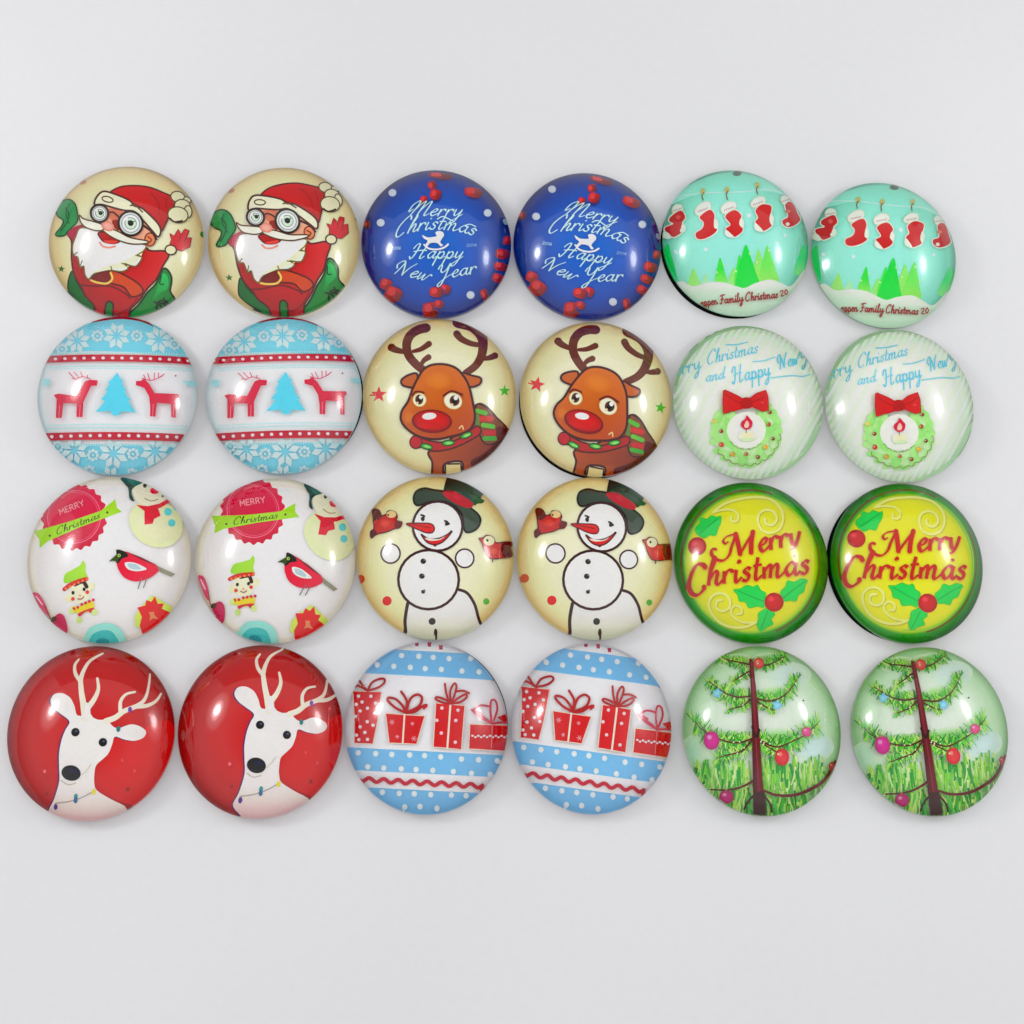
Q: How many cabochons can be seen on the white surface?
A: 24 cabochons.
